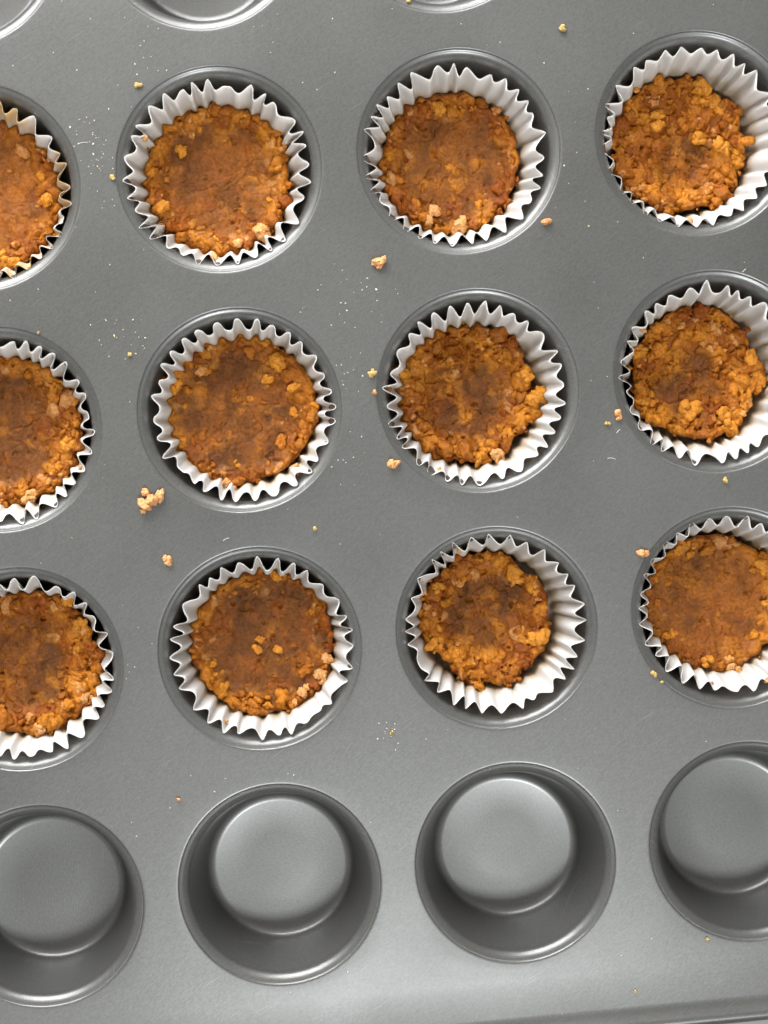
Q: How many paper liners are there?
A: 12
